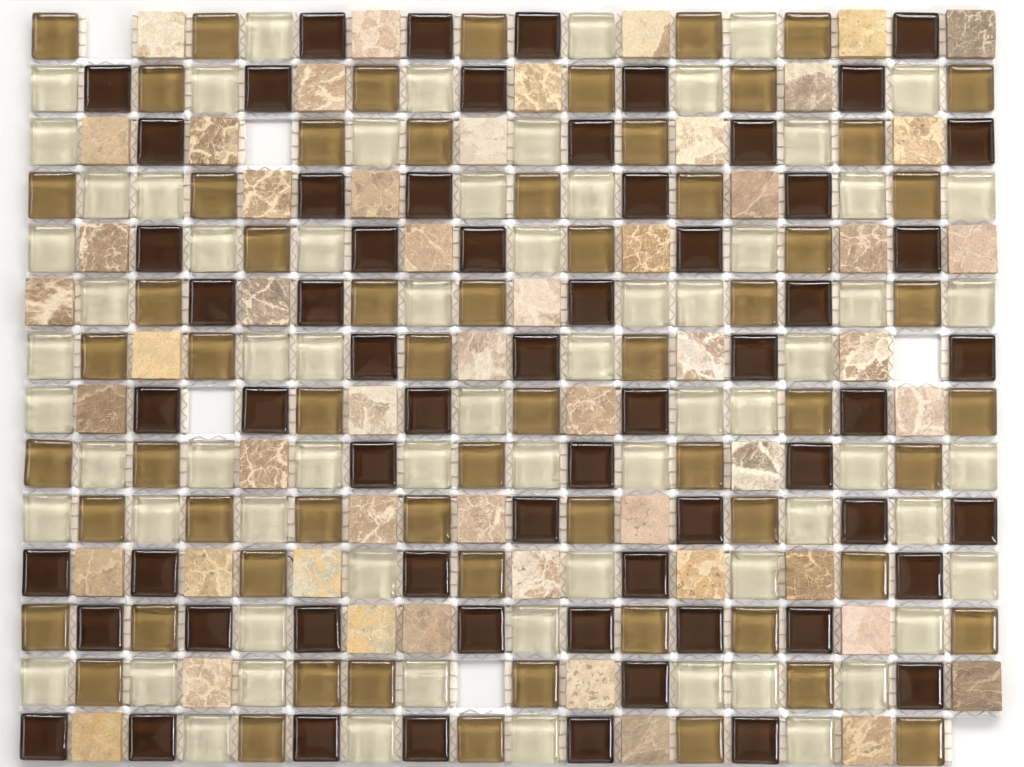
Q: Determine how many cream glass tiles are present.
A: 69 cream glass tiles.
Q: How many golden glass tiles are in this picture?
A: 63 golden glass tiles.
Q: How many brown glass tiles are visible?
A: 62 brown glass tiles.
